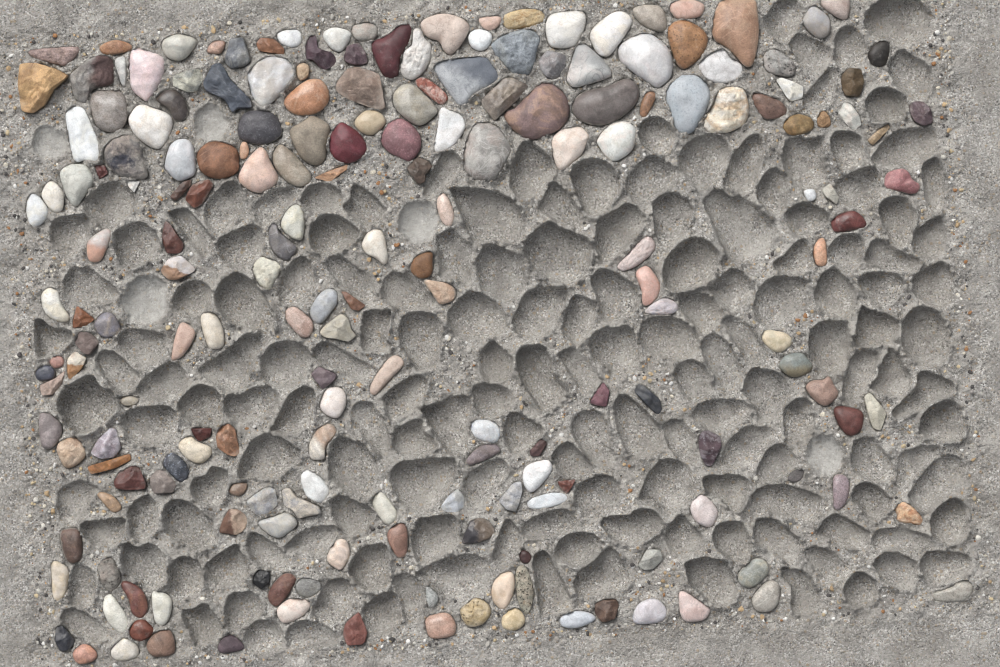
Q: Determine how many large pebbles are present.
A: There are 42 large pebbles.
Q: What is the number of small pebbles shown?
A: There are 155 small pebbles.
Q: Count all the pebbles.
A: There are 197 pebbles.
